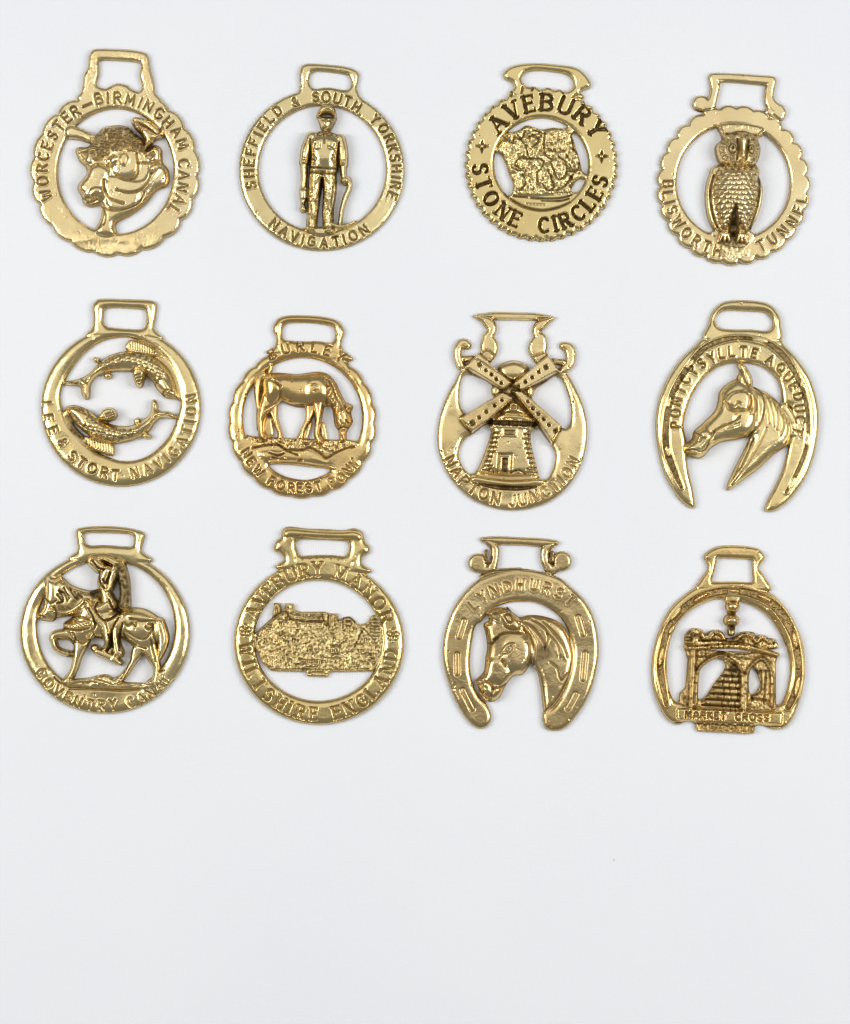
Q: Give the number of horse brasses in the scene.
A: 12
